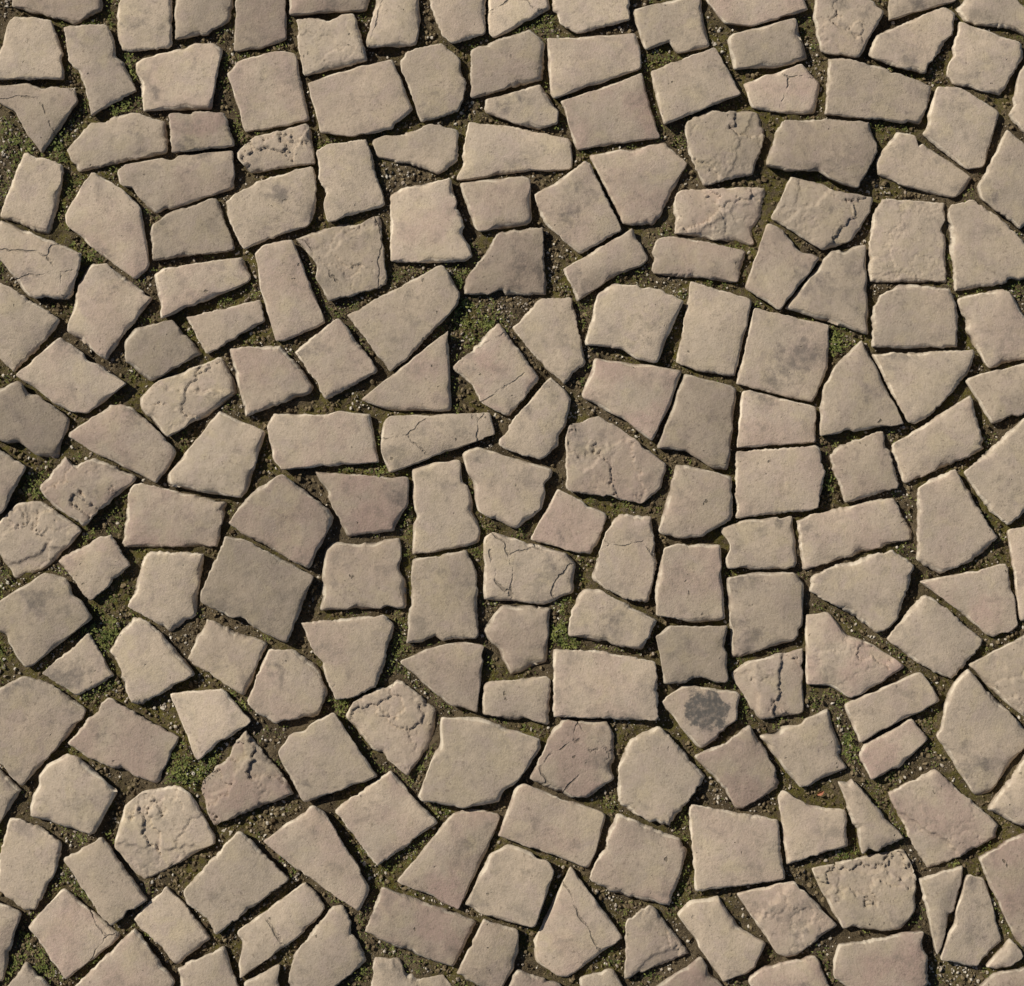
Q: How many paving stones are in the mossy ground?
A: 200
